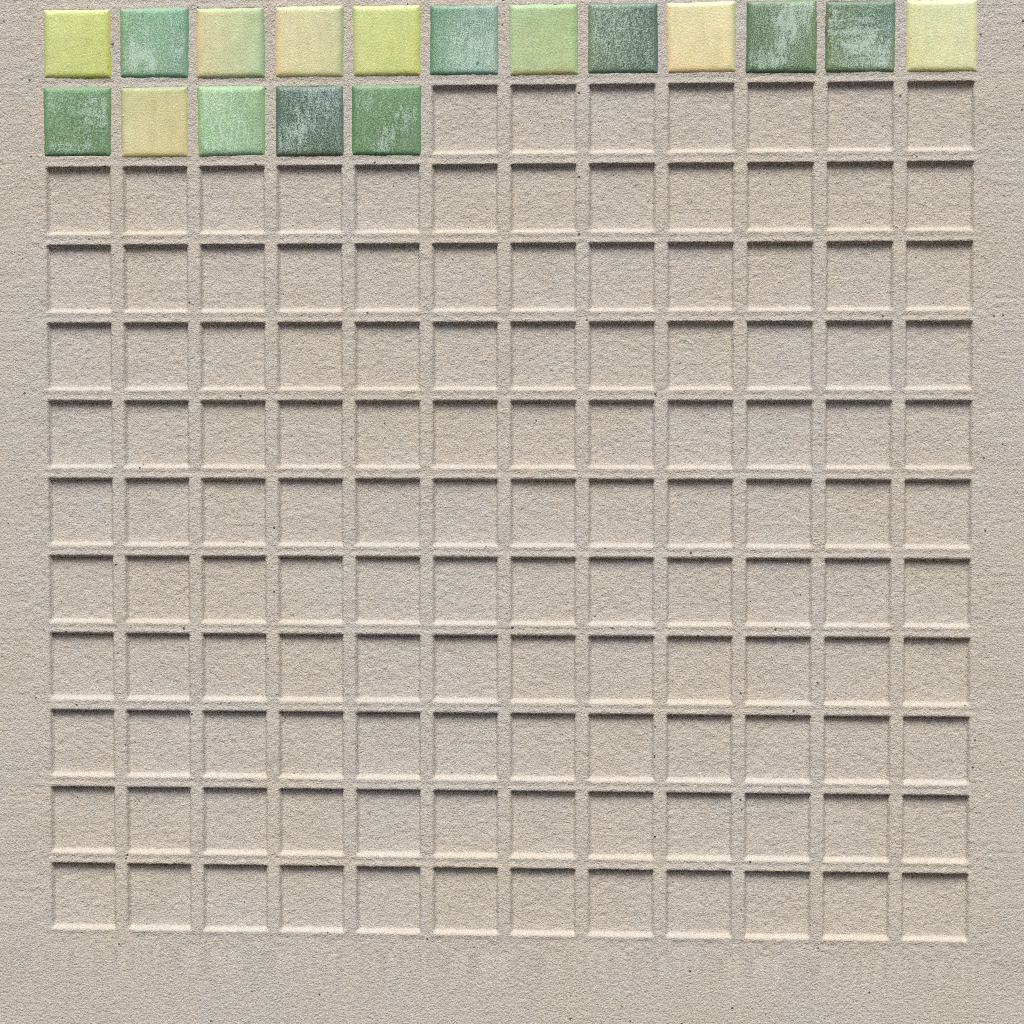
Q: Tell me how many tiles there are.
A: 17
